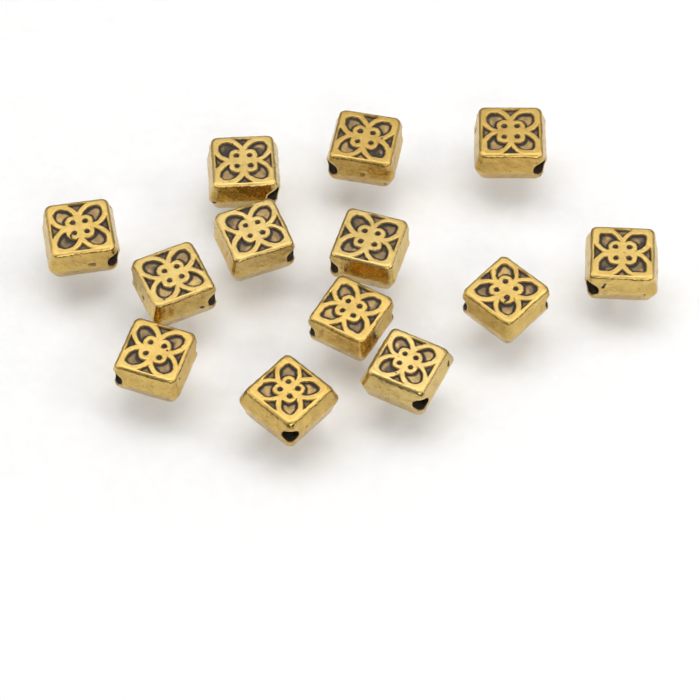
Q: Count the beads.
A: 13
